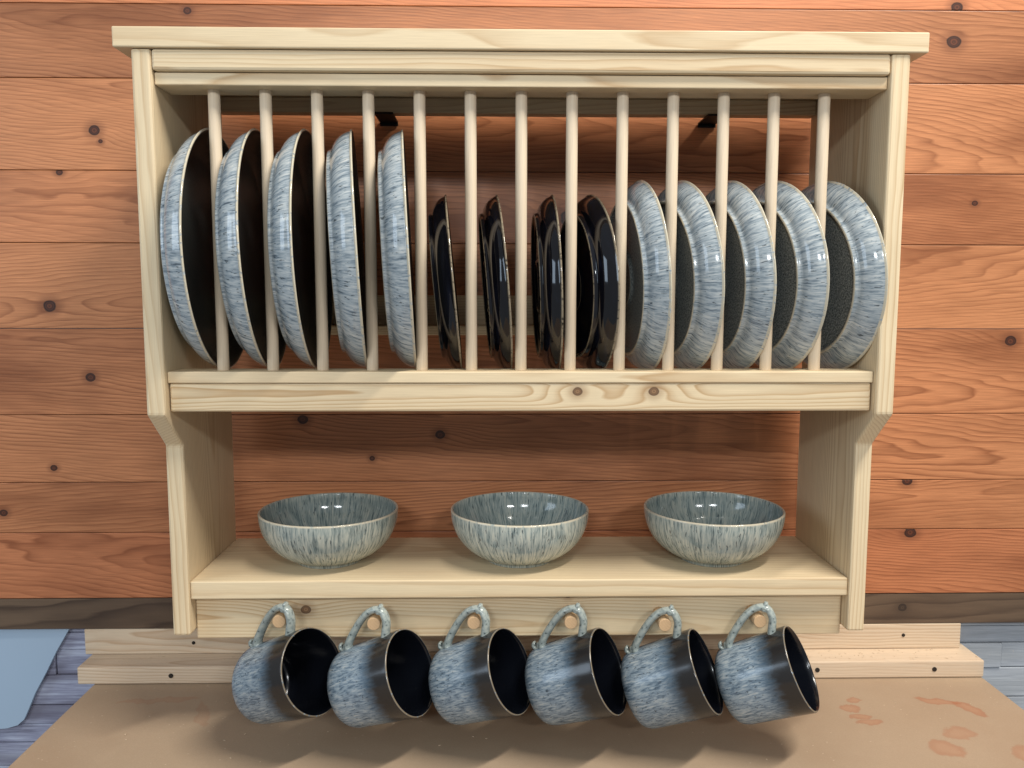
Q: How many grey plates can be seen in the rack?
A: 10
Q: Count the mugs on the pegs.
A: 6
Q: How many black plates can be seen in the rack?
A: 4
